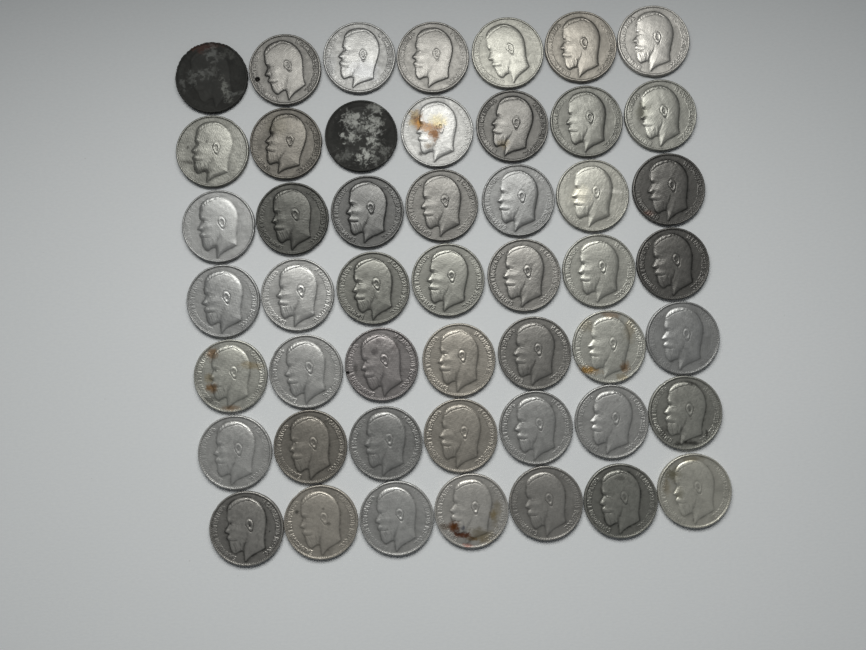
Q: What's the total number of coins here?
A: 49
